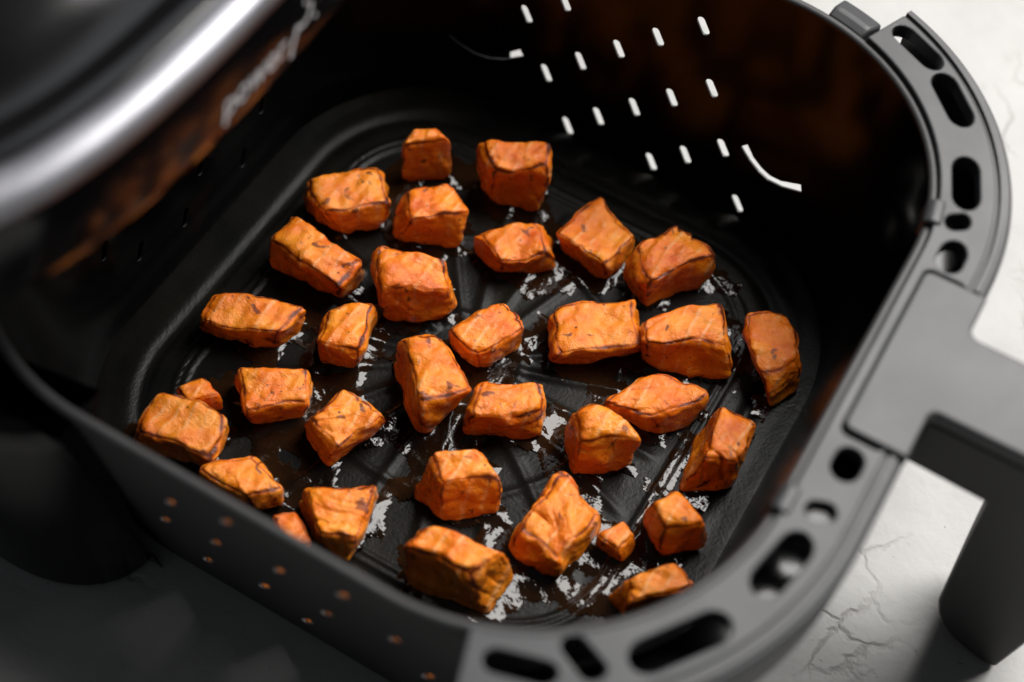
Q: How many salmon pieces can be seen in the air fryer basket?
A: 33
